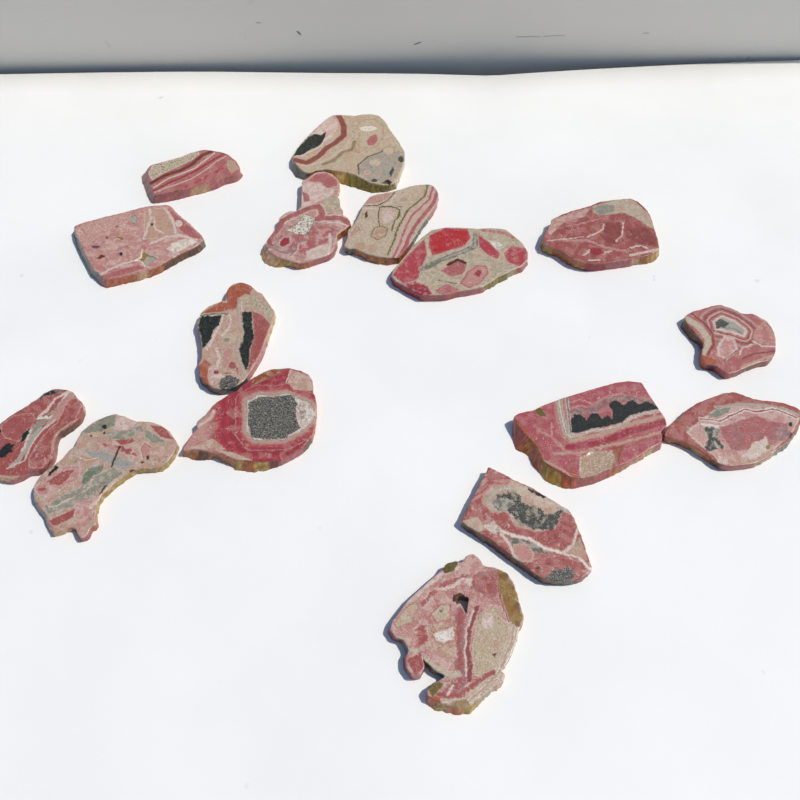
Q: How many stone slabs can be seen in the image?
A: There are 16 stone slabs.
